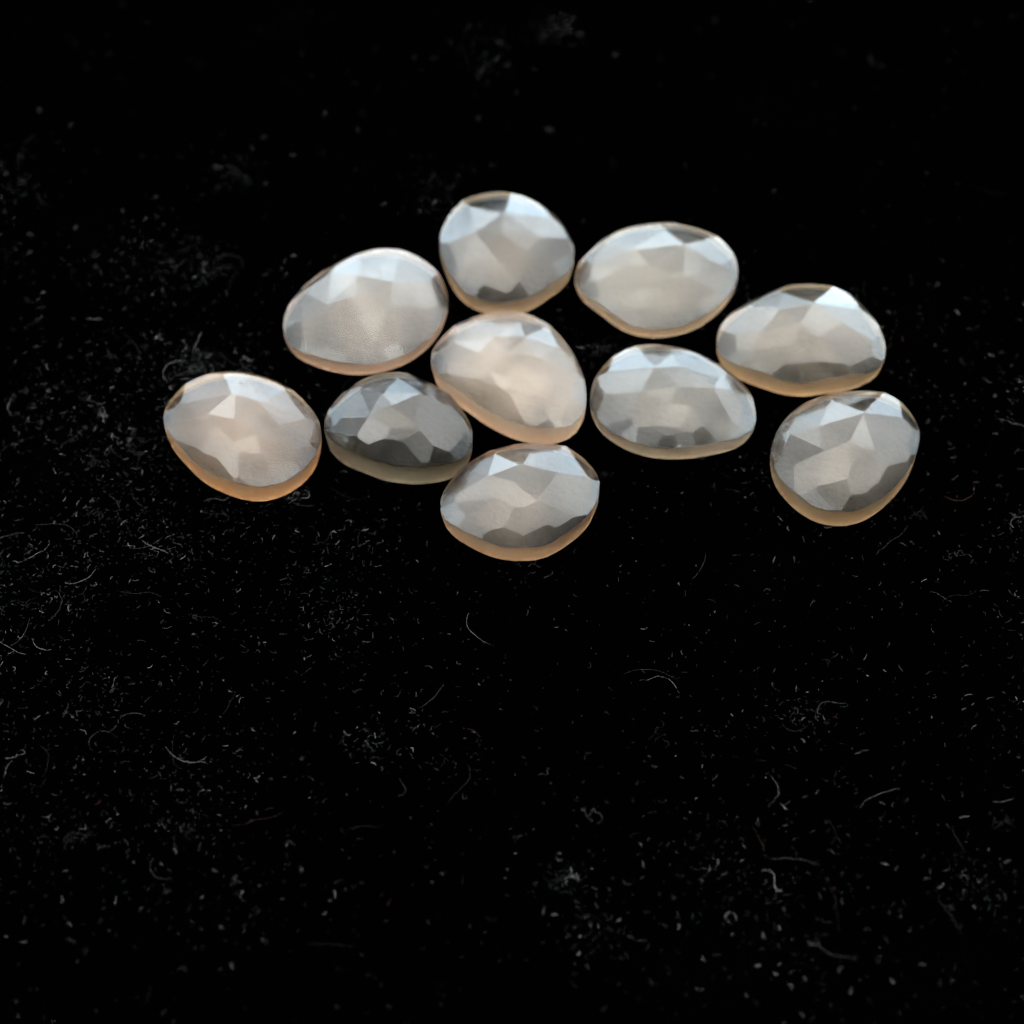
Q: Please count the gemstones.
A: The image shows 10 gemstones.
